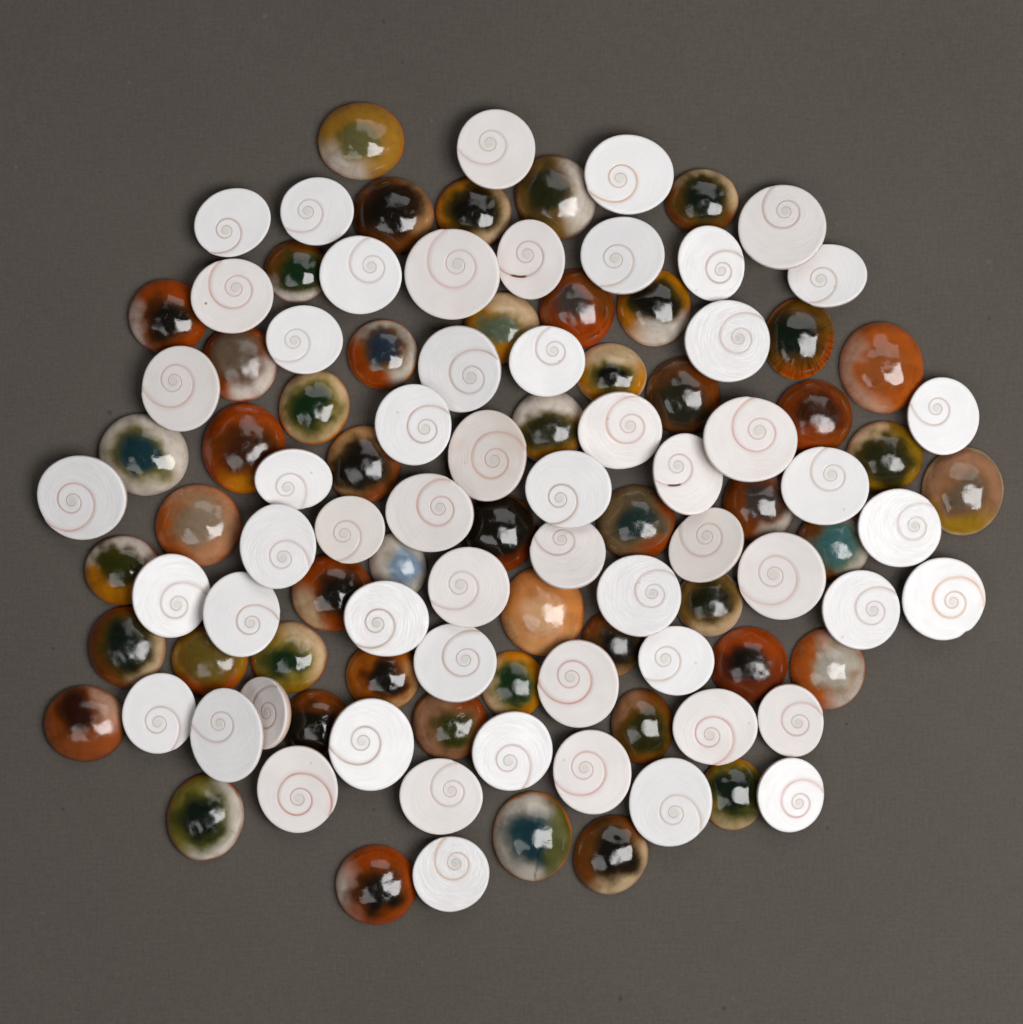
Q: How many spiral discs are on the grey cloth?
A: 57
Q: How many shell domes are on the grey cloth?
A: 51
